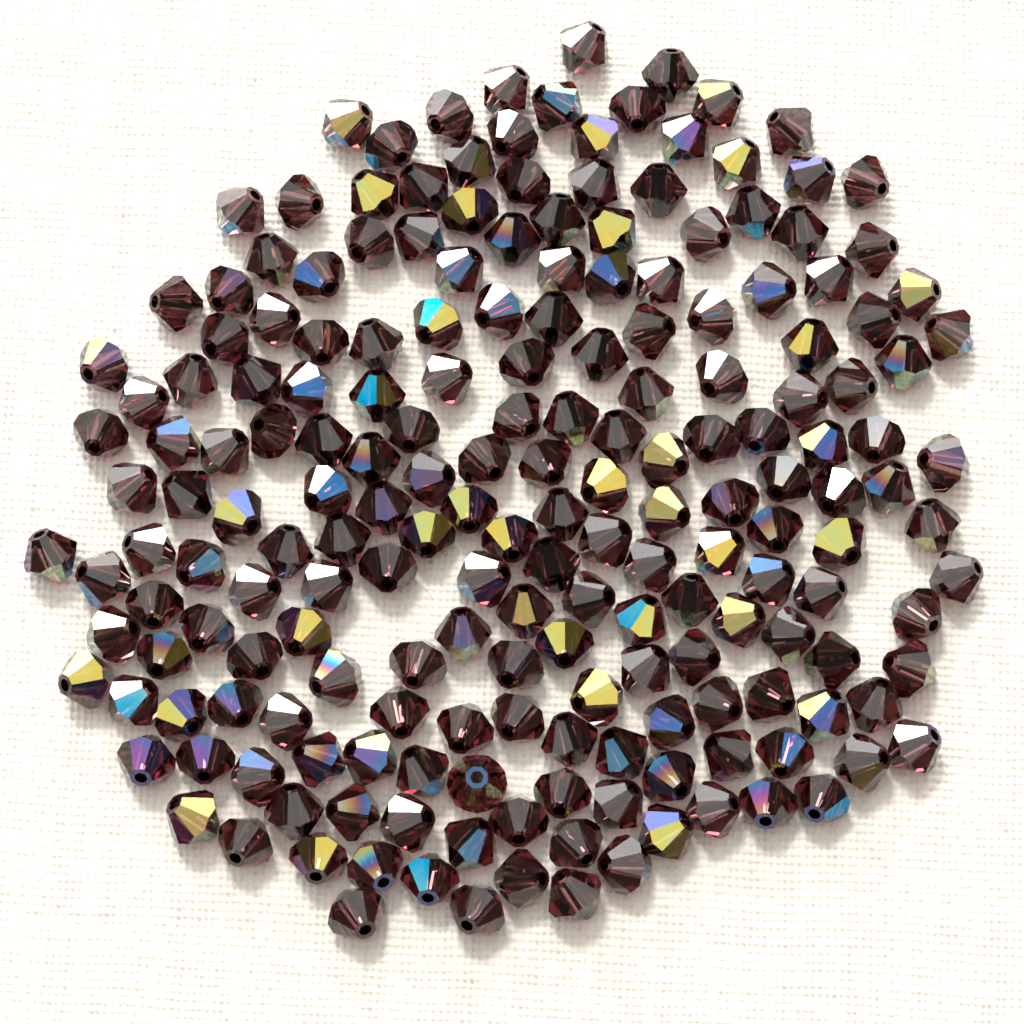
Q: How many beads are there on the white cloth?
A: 197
